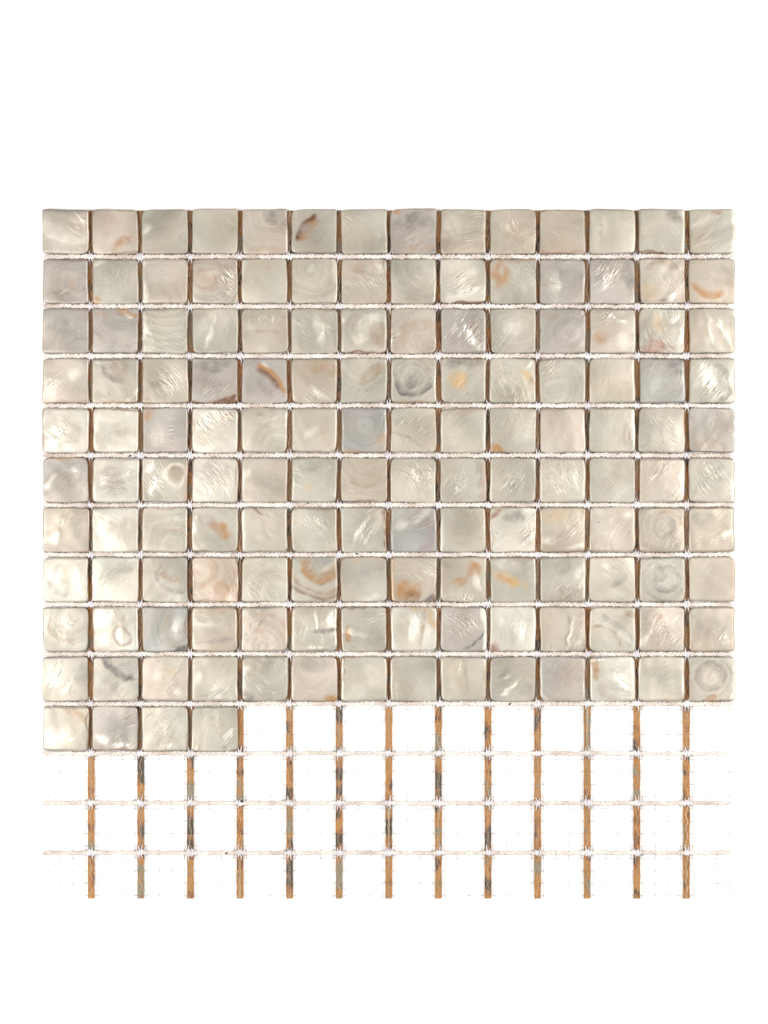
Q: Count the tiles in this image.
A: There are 144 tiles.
